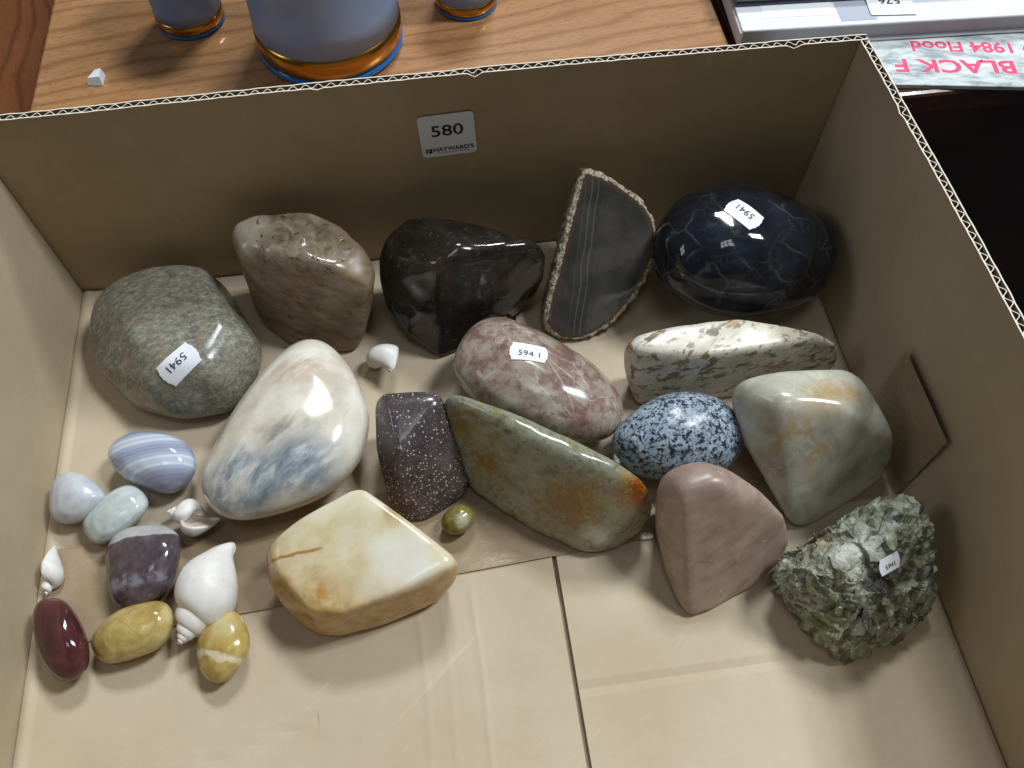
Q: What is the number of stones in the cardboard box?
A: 23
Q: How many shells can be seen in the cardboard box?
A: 4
